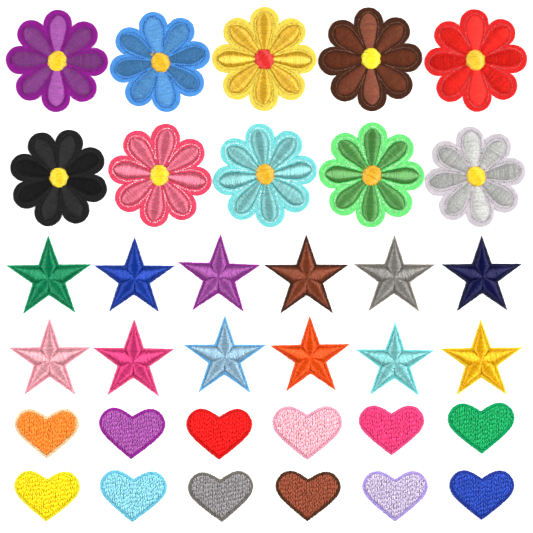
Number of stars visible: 12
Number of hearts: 12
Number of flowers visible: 10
